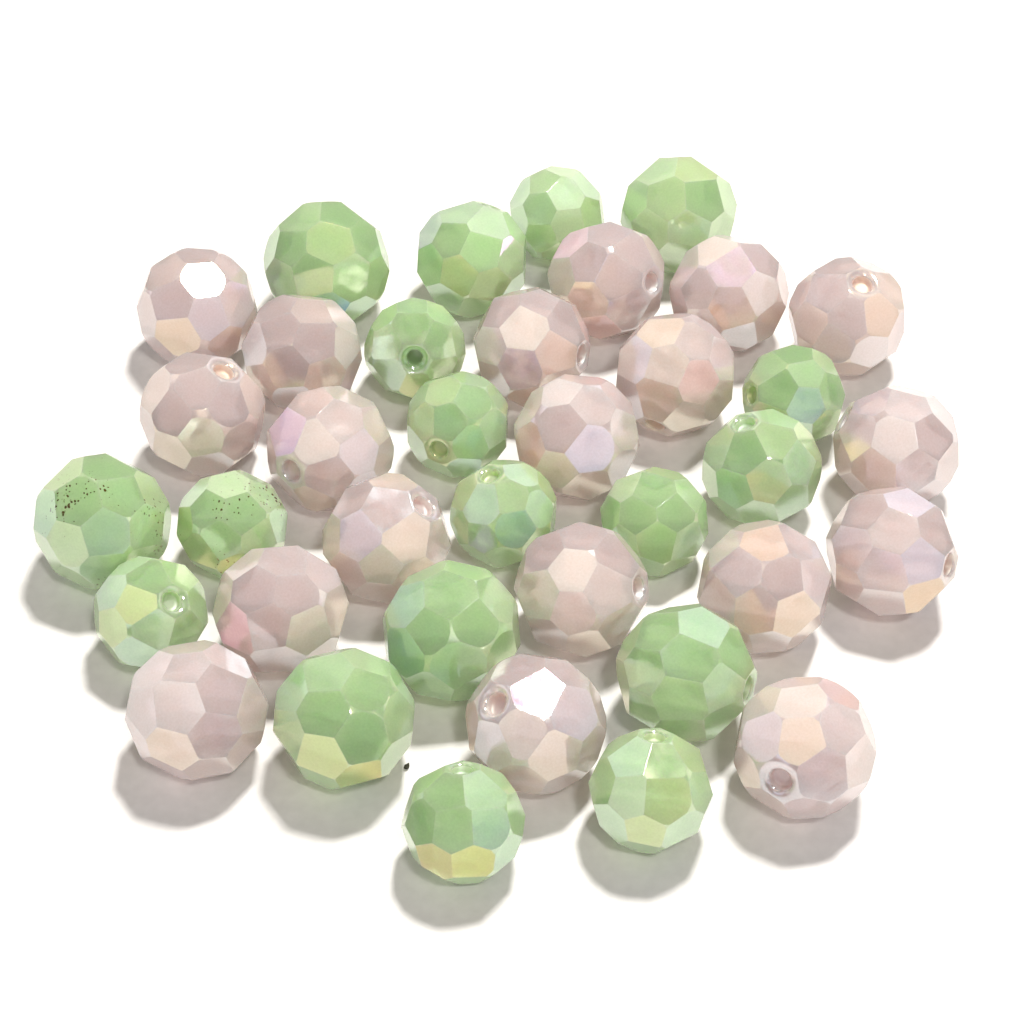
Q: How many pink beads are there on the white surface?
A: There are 19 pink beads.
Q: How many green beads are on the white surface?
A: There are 18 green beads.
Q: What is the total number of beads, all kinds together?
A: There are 37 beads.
